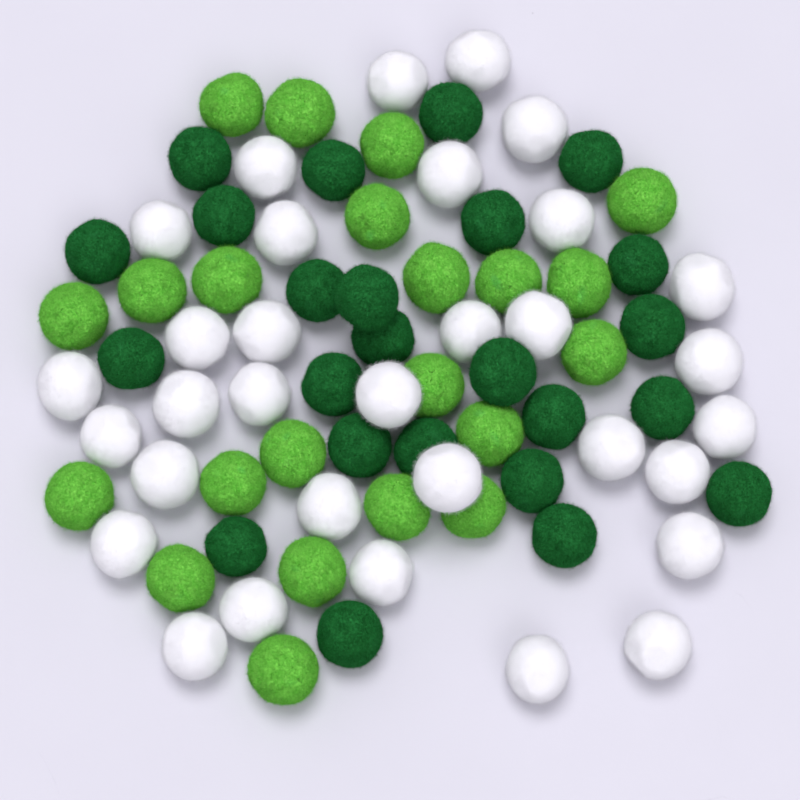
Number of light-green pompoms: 22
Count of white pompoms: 32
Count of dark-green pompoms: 24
